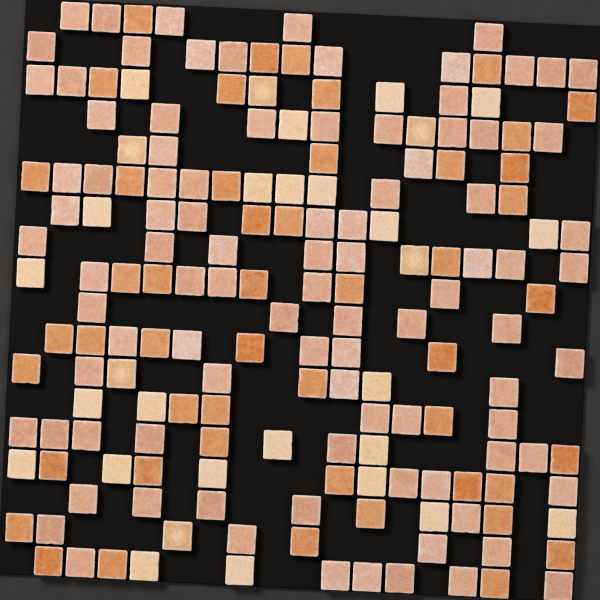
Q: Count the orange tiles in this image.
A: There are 49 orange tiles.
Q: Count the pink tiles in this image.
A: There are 94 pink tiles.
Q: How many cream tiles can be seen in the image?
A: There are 30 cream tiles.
